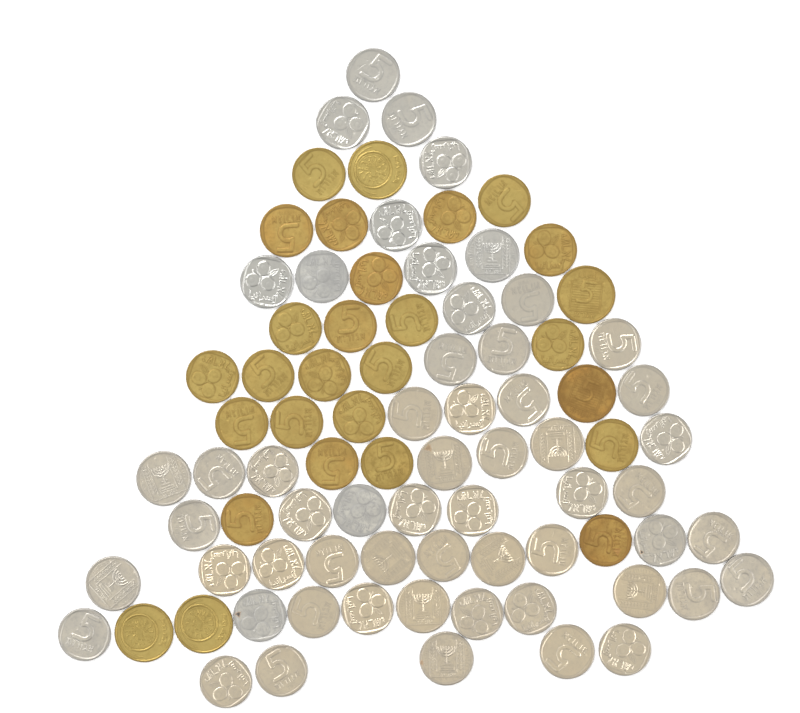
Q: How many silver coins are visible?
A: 57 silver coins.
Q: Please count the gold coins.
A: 28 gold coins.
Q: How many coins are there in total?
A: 85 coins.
